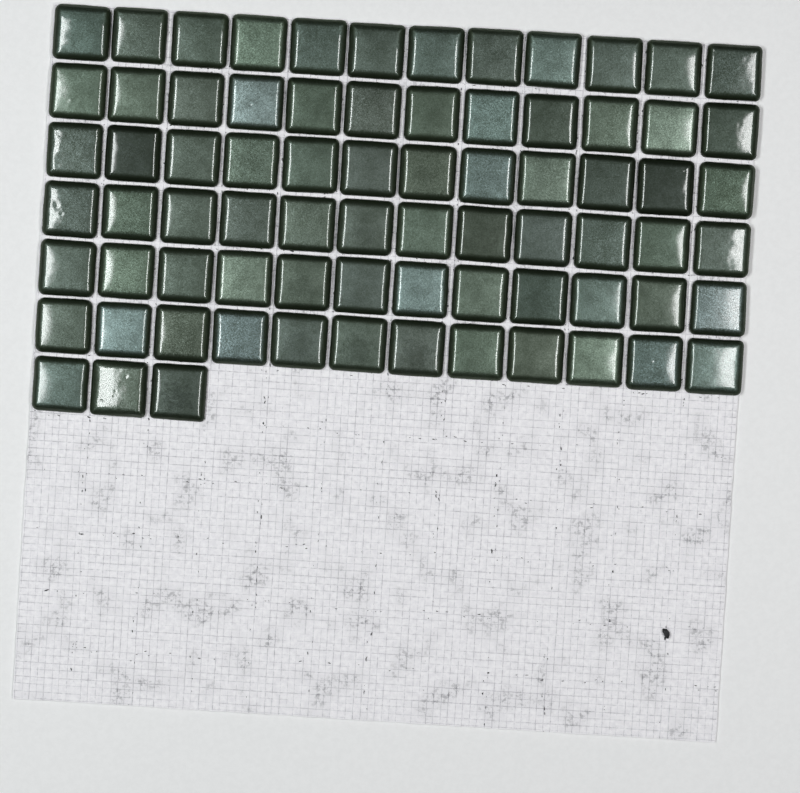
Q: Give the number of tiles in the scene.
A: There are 75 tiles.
